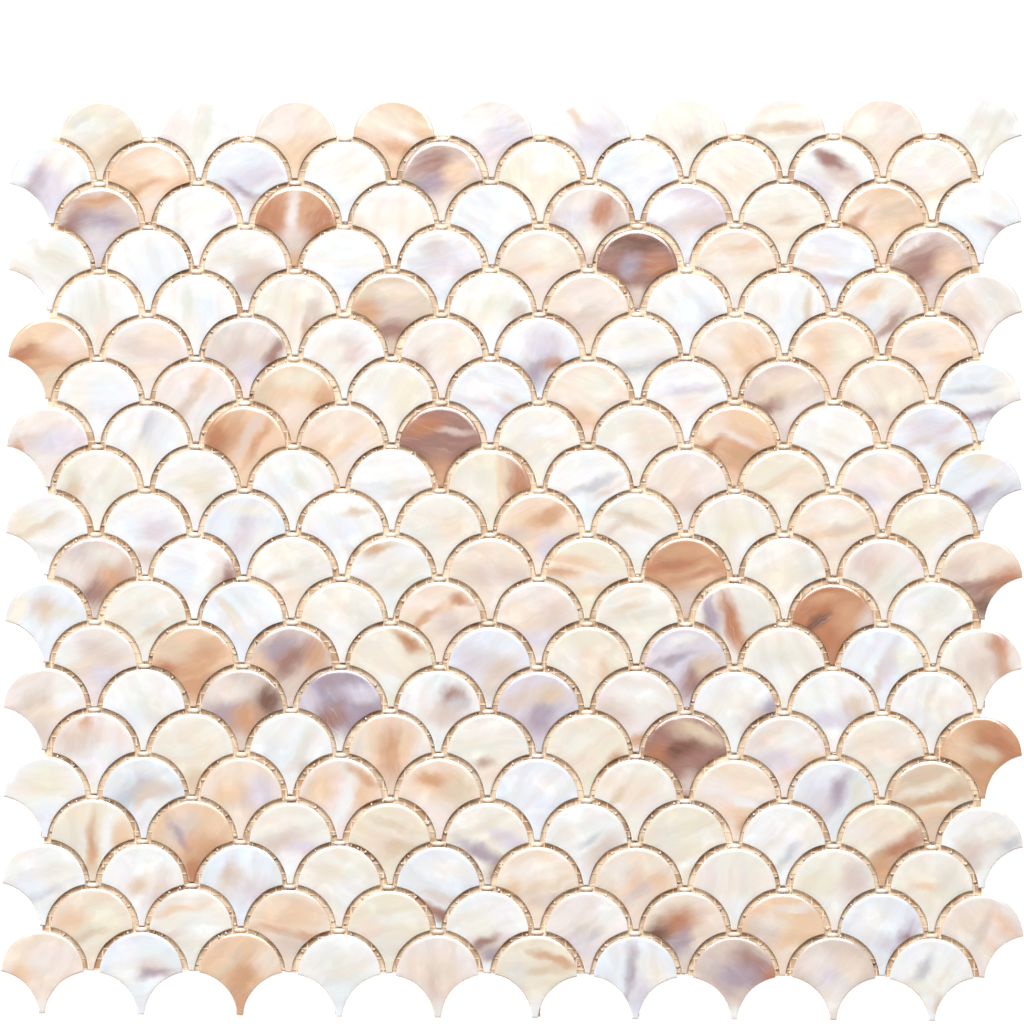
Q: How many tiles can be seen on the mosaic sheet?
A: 200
